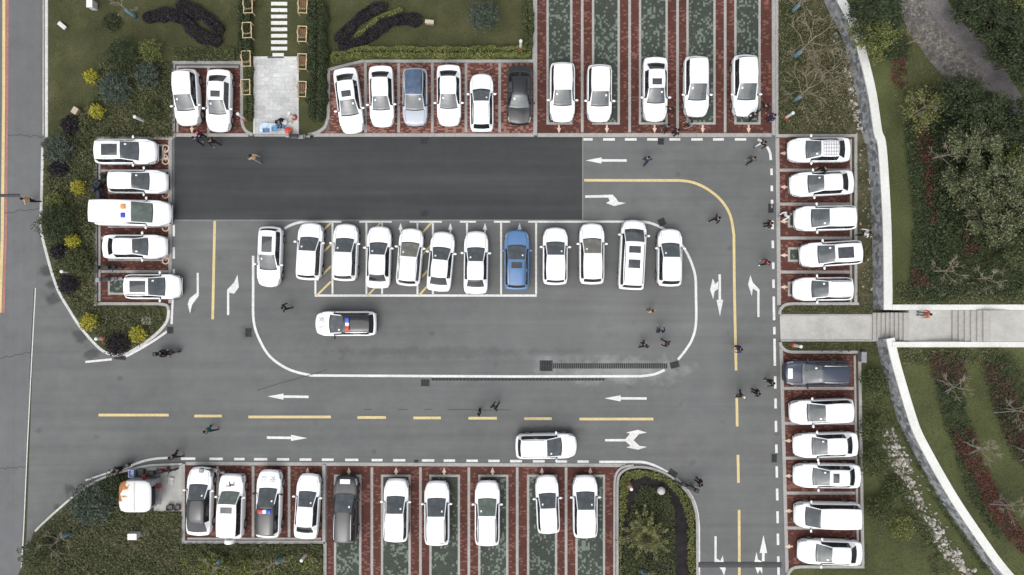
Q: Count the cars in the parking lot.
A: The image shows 53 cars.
